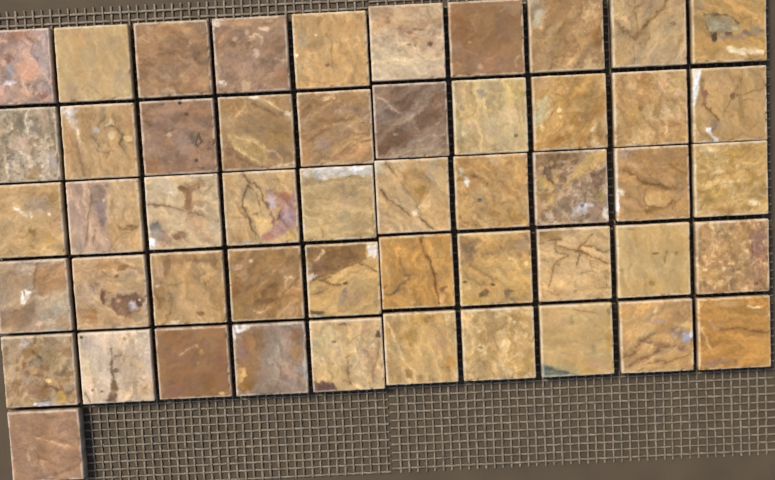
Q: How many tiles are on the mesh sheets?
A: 51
